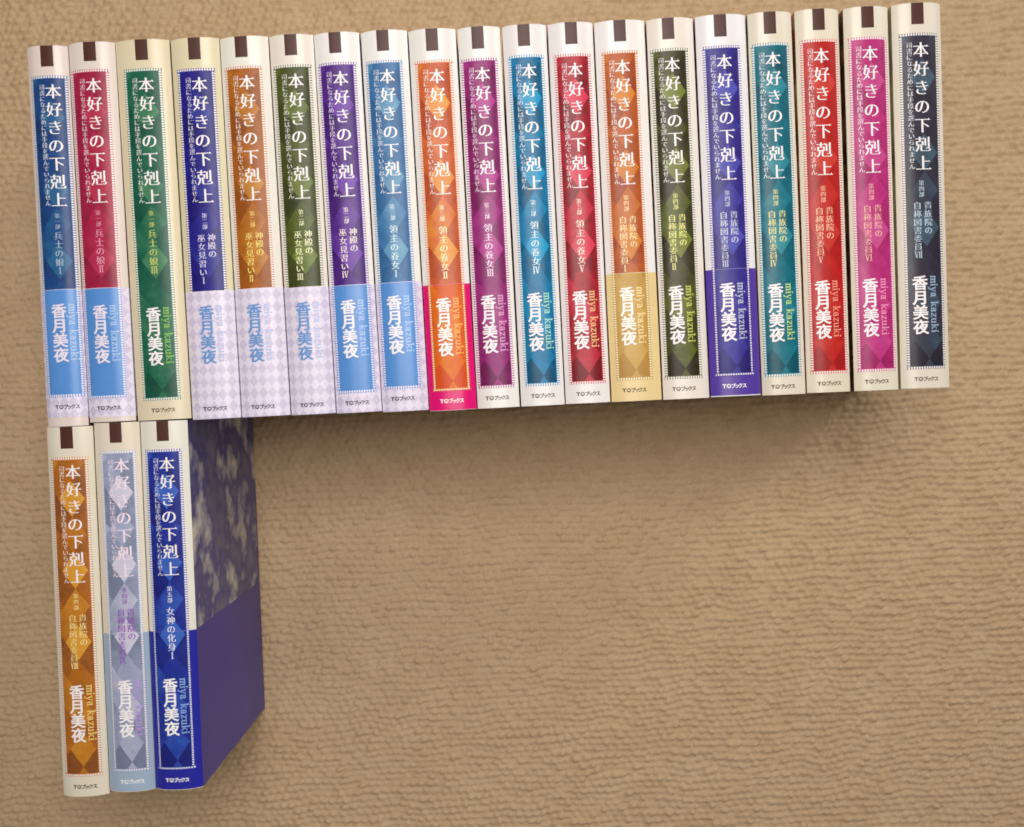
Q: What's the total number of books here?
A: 22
